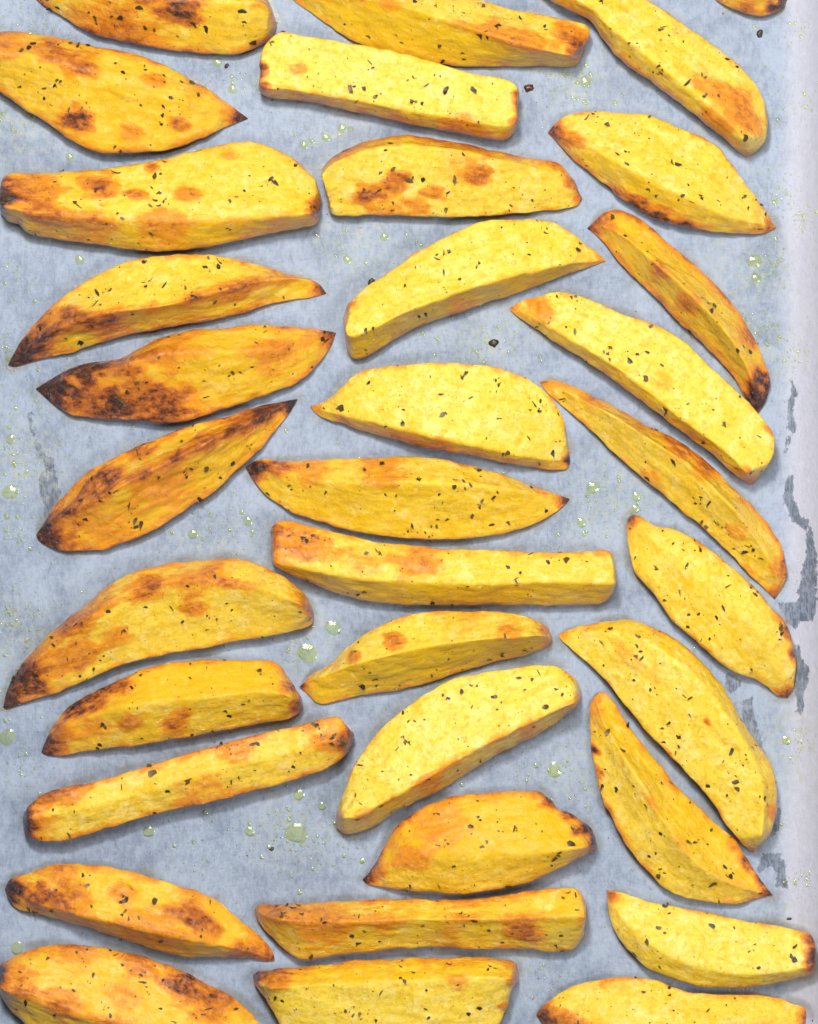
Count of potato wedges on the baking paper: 34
